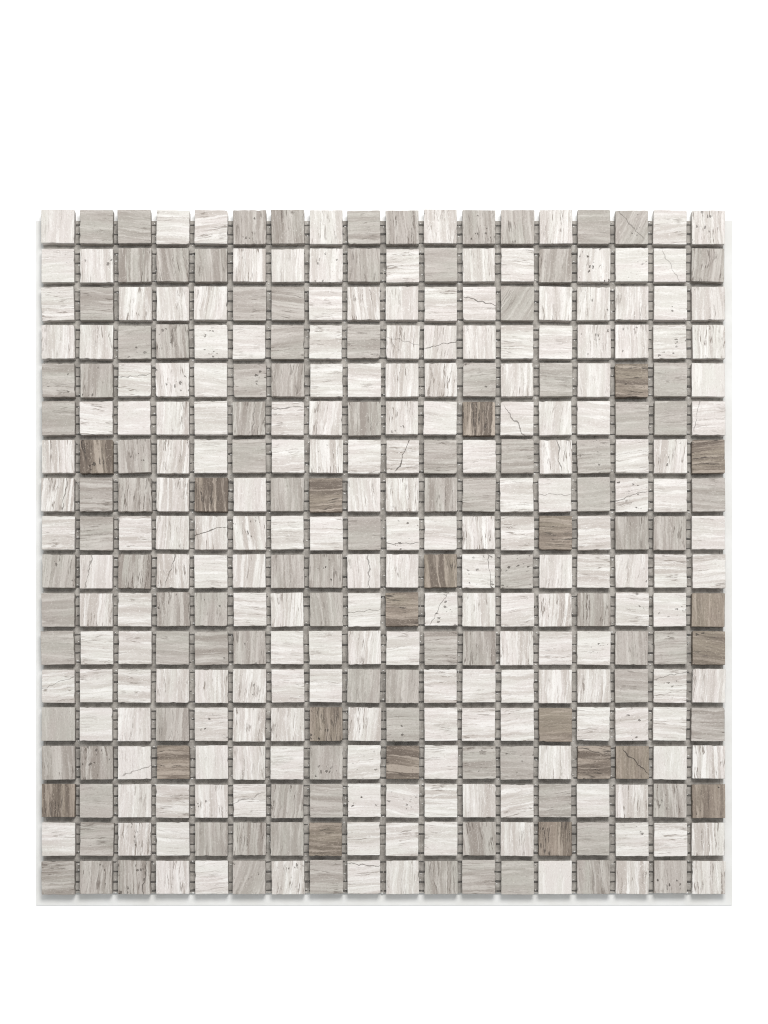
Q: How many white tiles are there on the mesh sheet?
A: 199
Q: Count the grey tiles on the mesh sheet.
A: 104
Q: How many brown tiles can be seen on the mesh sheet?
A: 21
